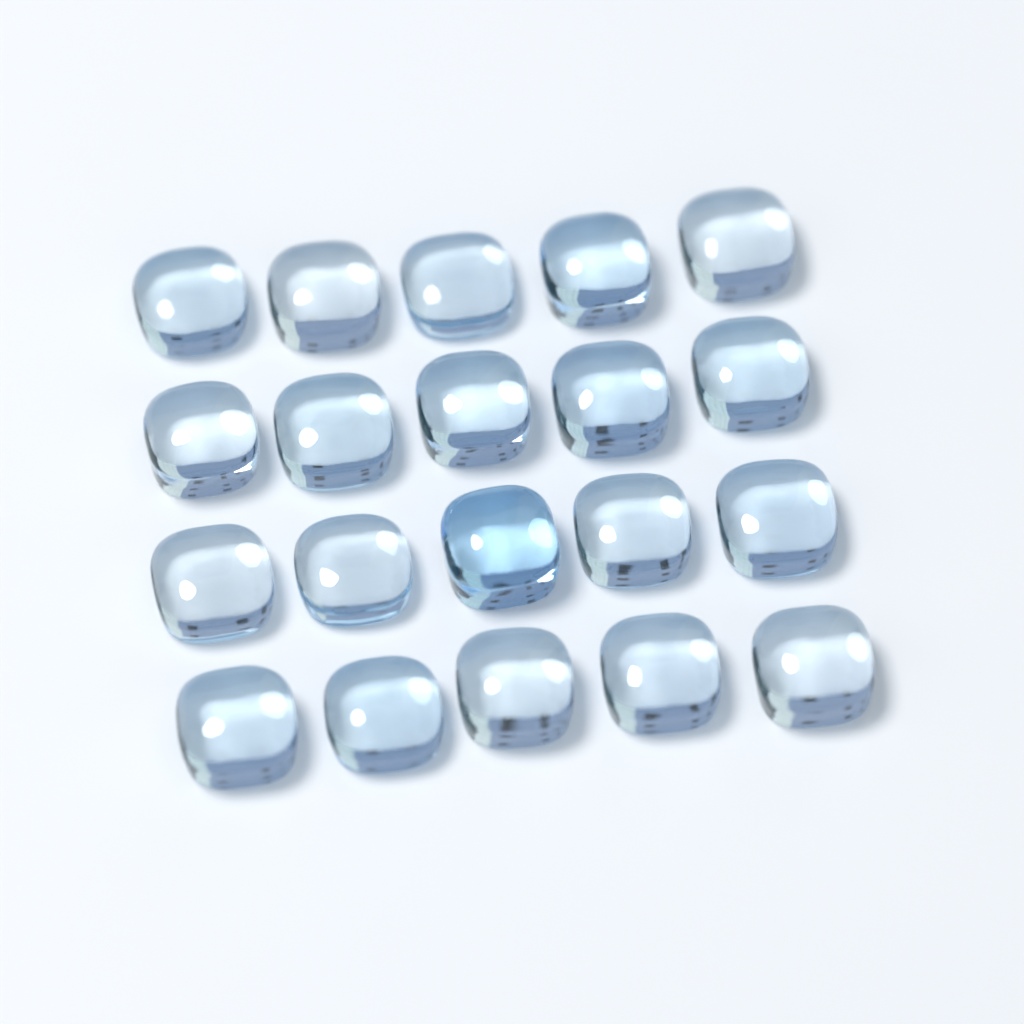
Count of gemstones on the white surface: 20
